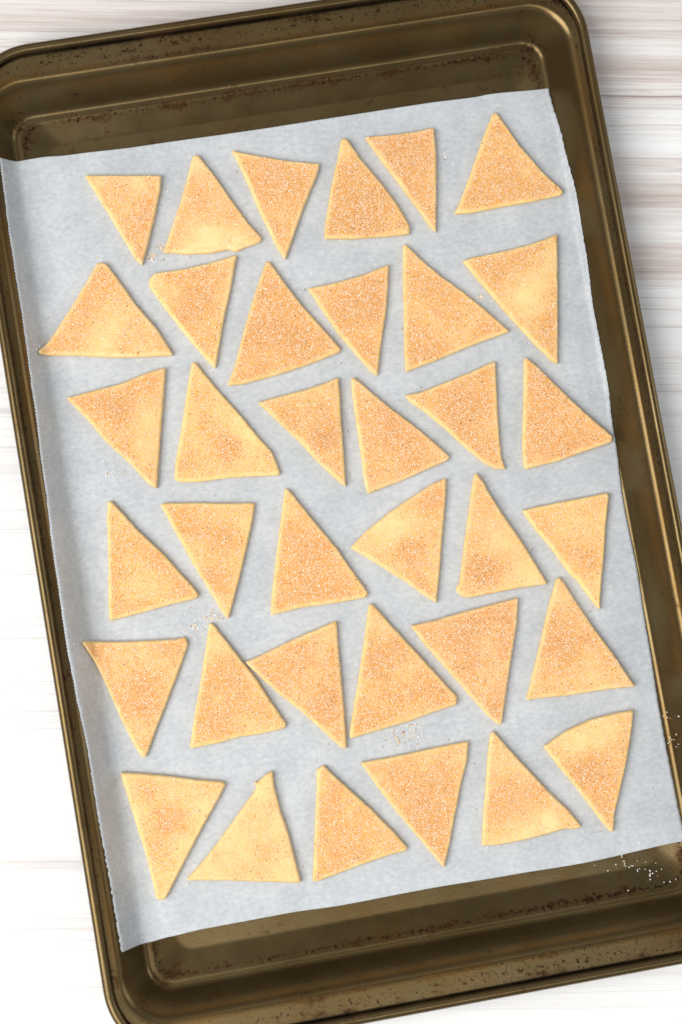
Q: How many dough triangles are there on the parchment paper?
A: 36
